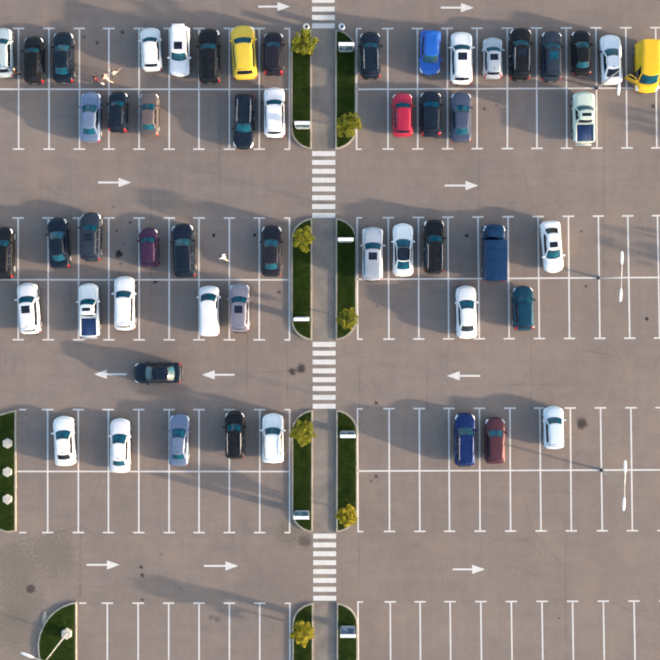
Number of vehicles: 53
